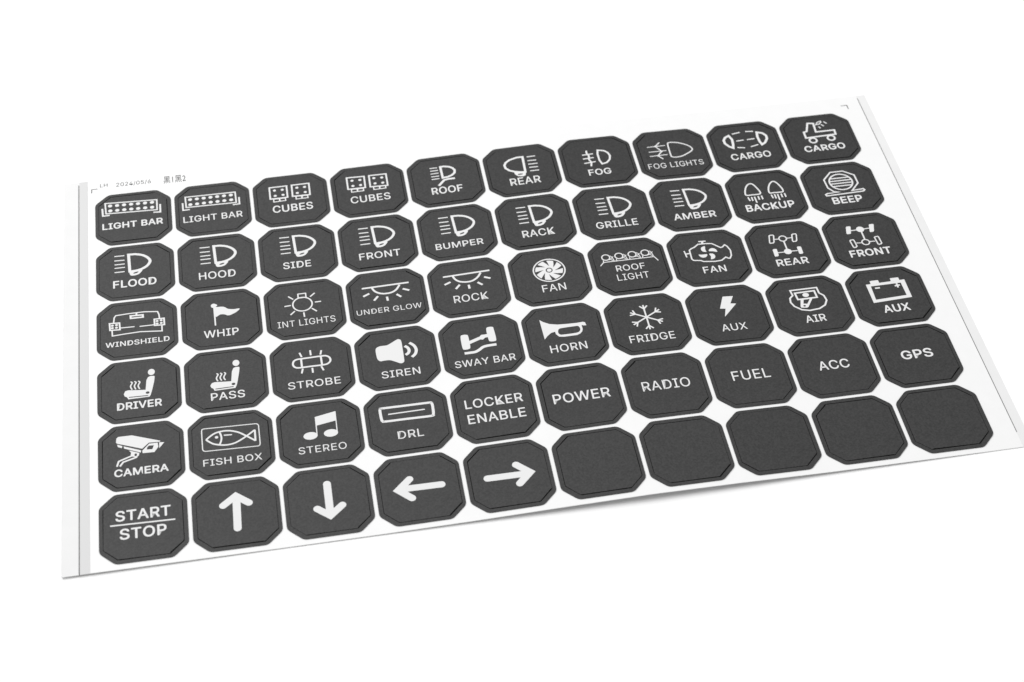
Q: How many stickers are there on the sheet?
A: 60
